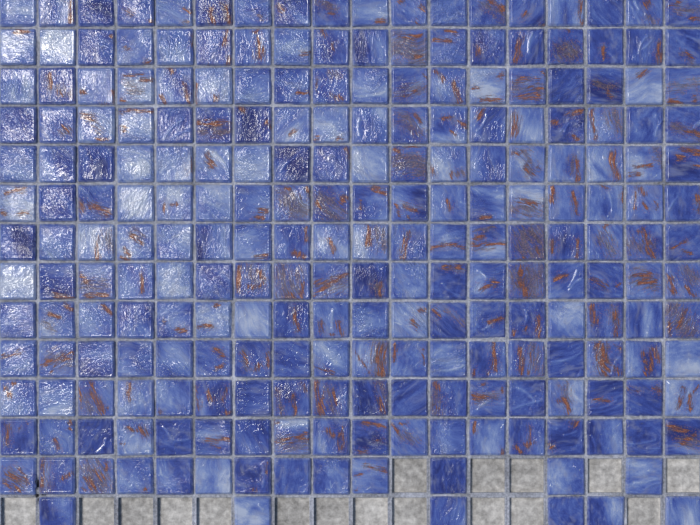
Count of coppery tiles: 166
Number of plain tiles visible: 69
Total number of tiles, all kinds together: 235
